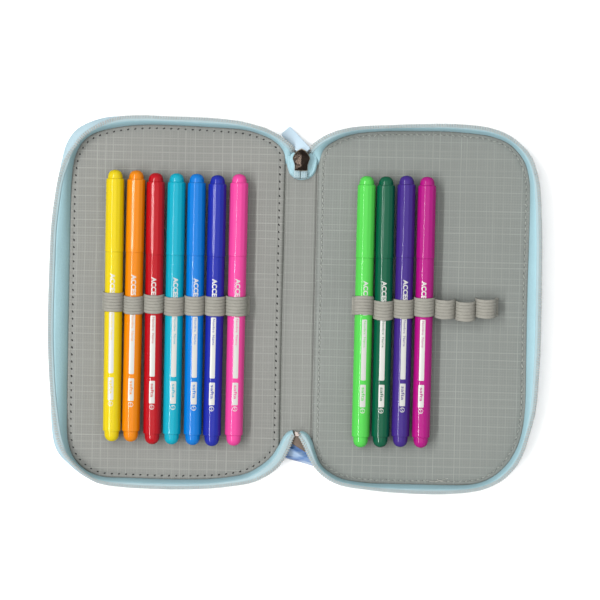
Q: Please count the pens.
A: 11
